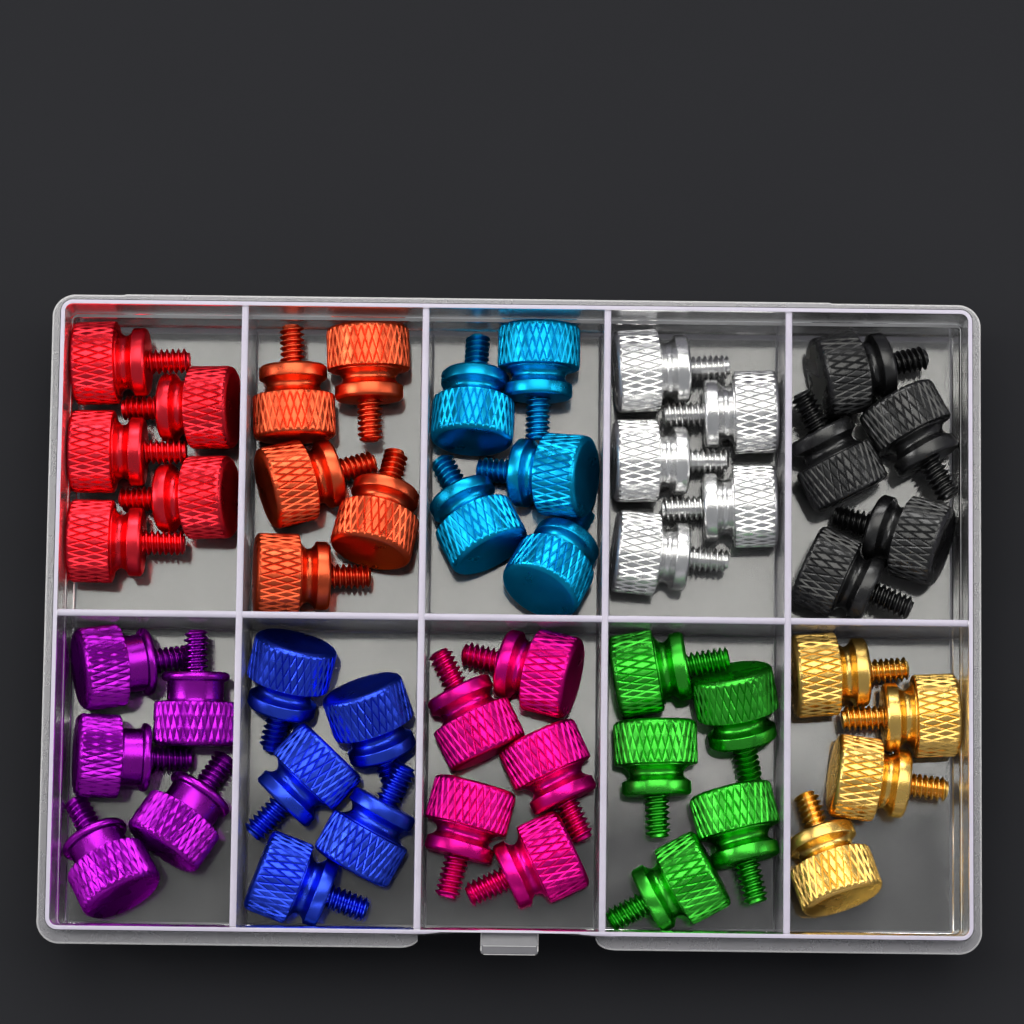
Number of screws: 49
